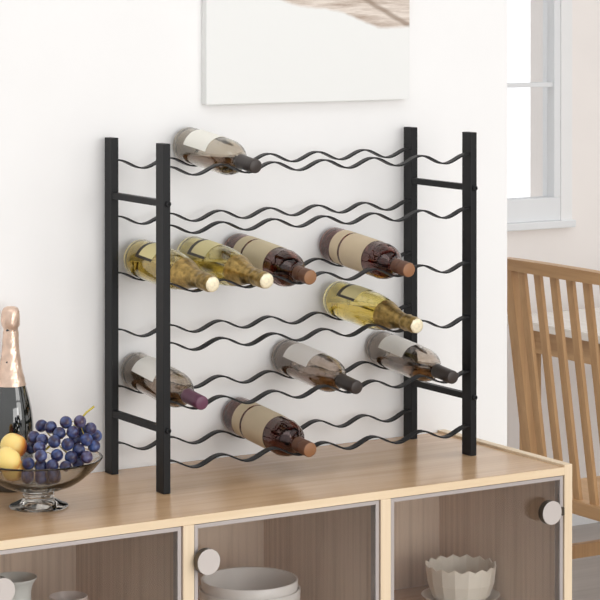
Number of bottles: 11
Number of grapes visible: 32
